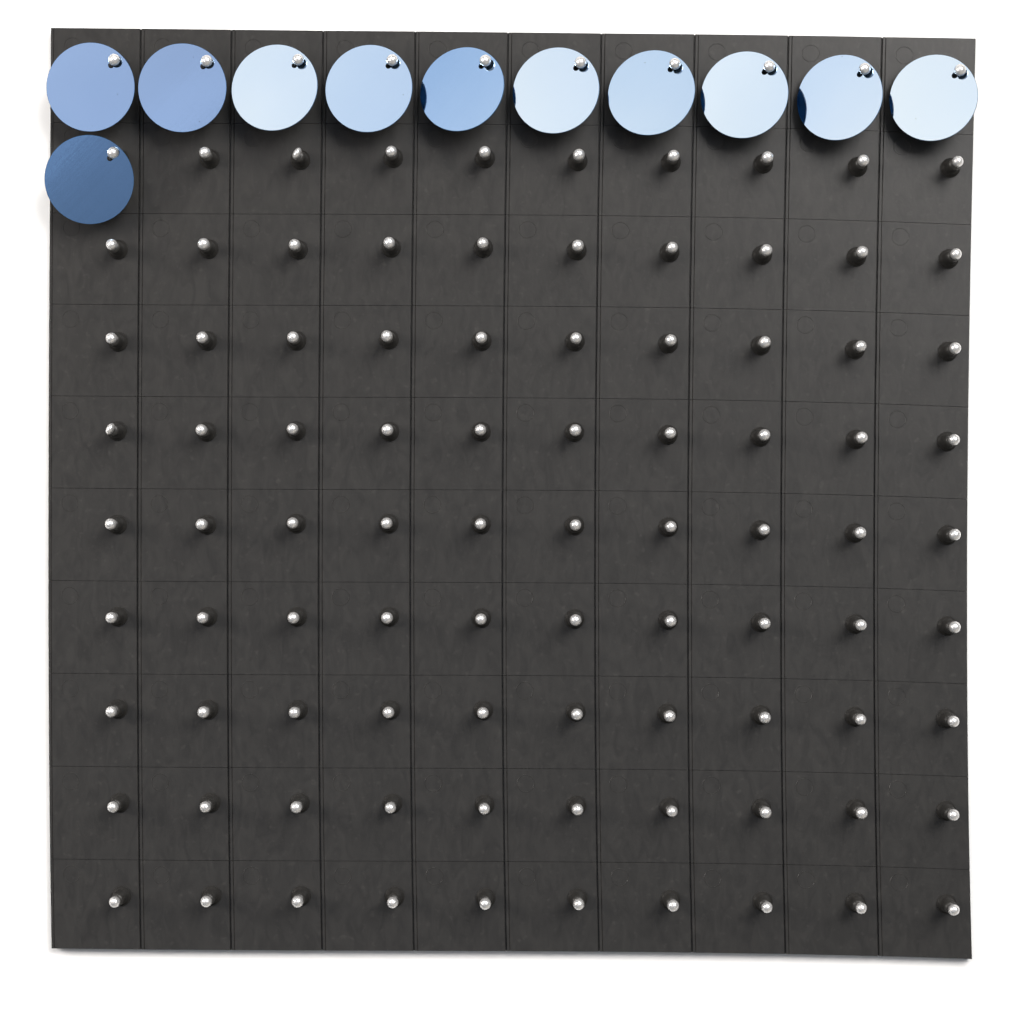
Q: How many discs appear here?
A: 11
